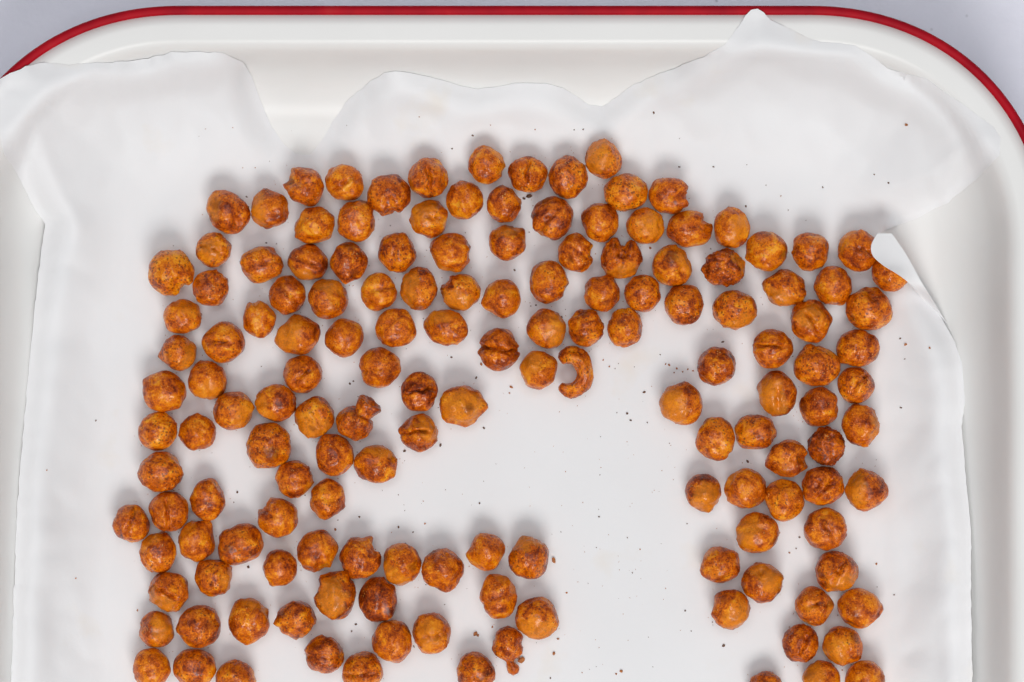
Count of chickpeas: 151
